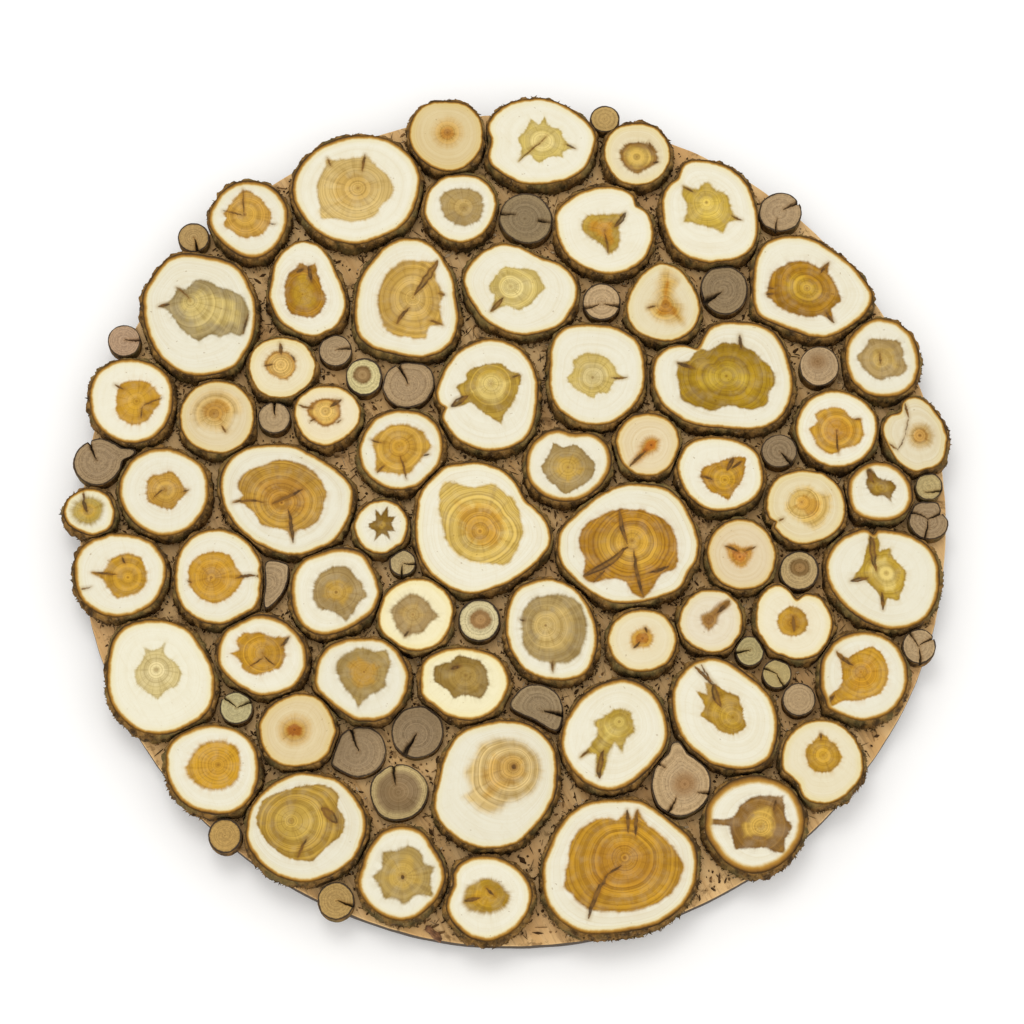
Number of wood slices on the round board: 94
